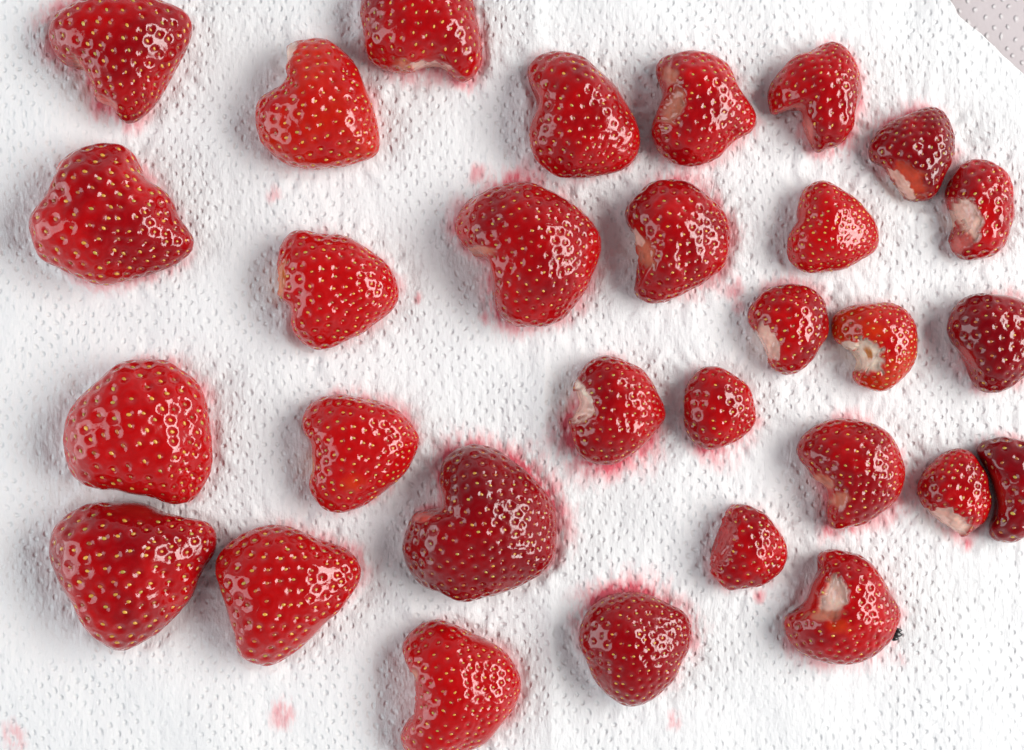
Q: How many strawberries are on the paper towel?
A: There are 30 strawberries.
